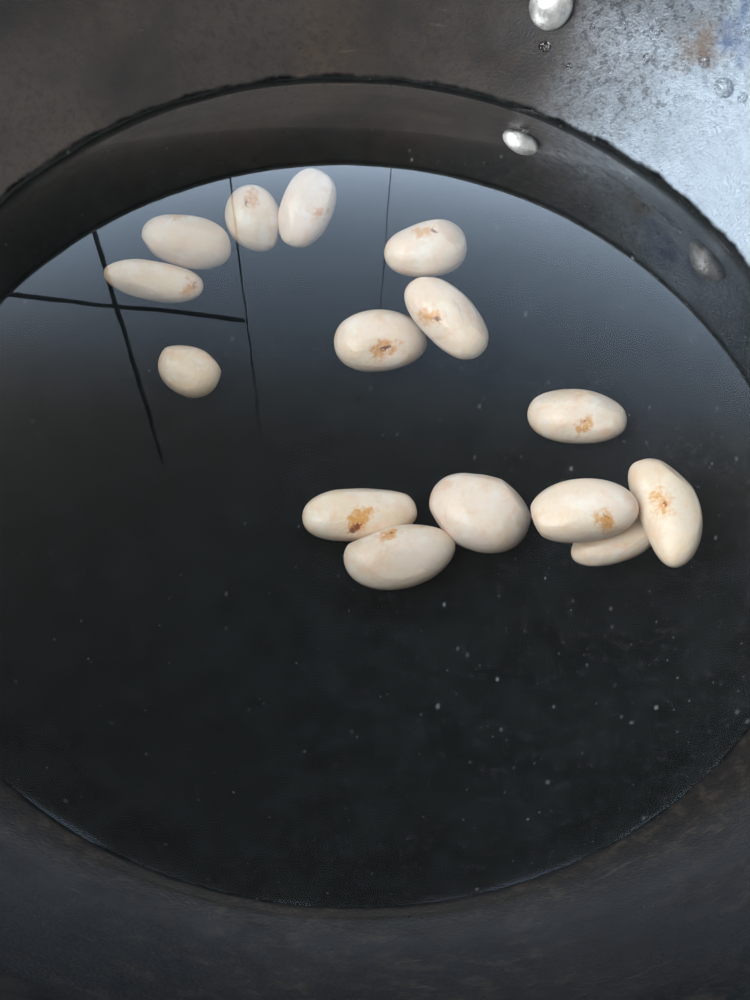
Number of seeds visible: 15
